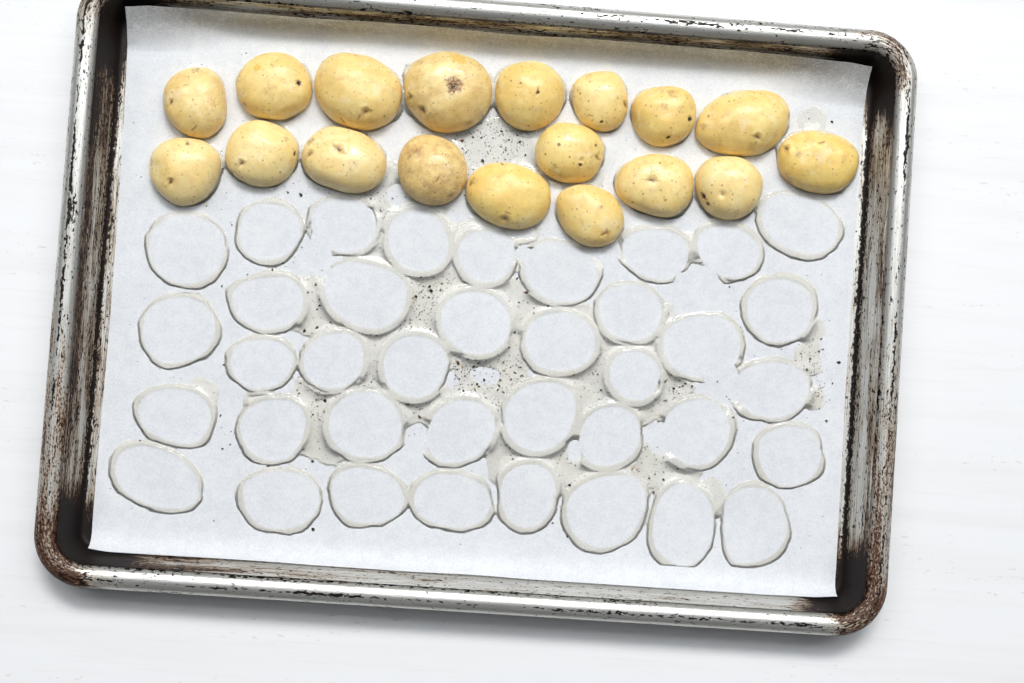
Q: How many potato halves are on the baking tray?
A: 18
